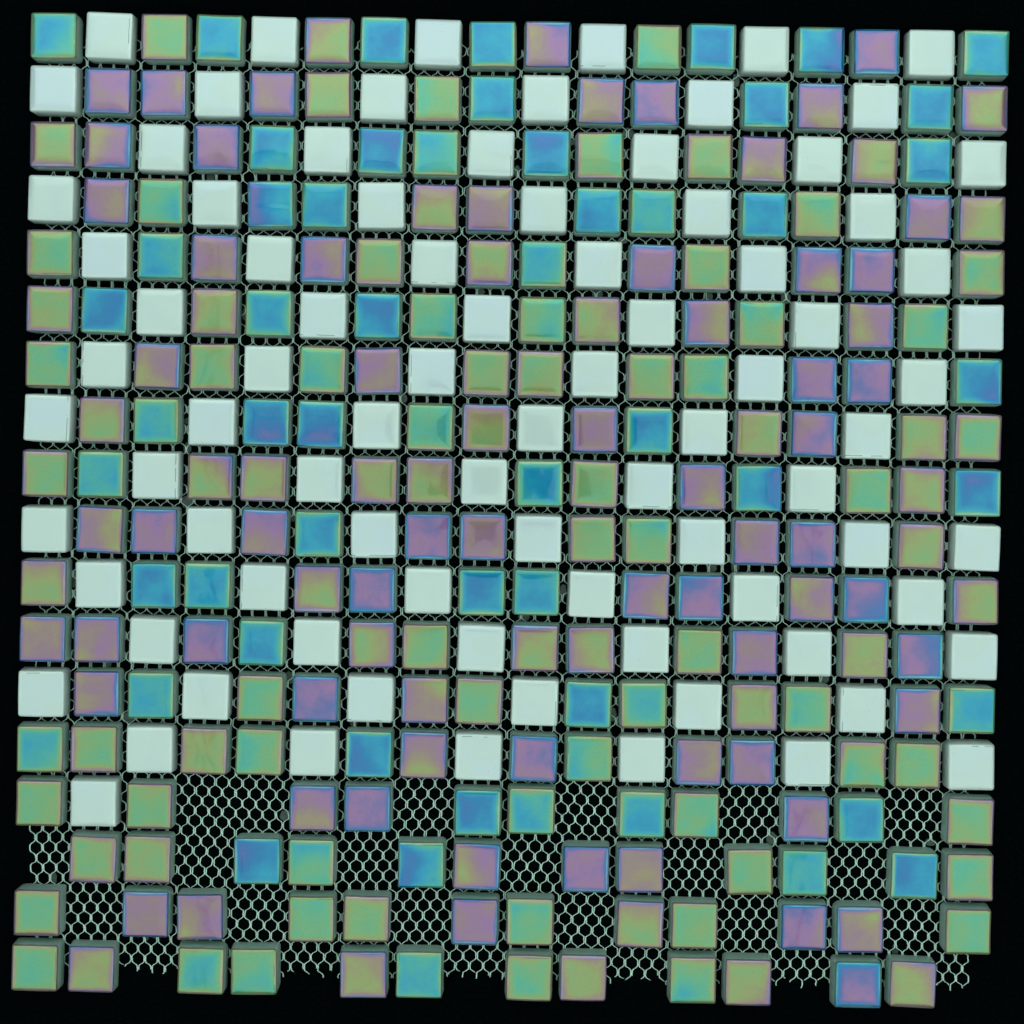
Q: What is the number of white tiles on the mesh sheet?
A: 85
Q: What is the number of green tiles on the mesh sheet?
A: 94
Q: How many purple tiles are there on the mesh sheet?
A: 65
